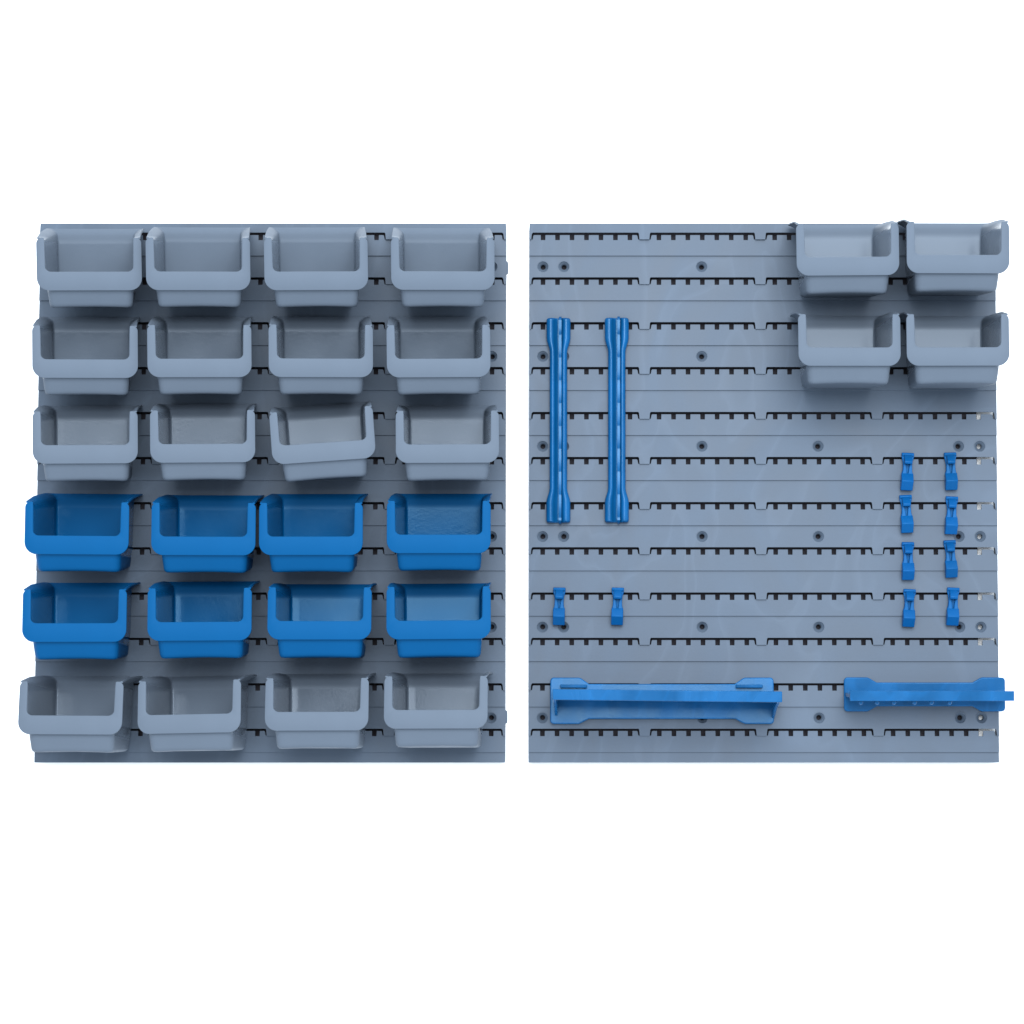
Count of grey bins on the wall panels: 20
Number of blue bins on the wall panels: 8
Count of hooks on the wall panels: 10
